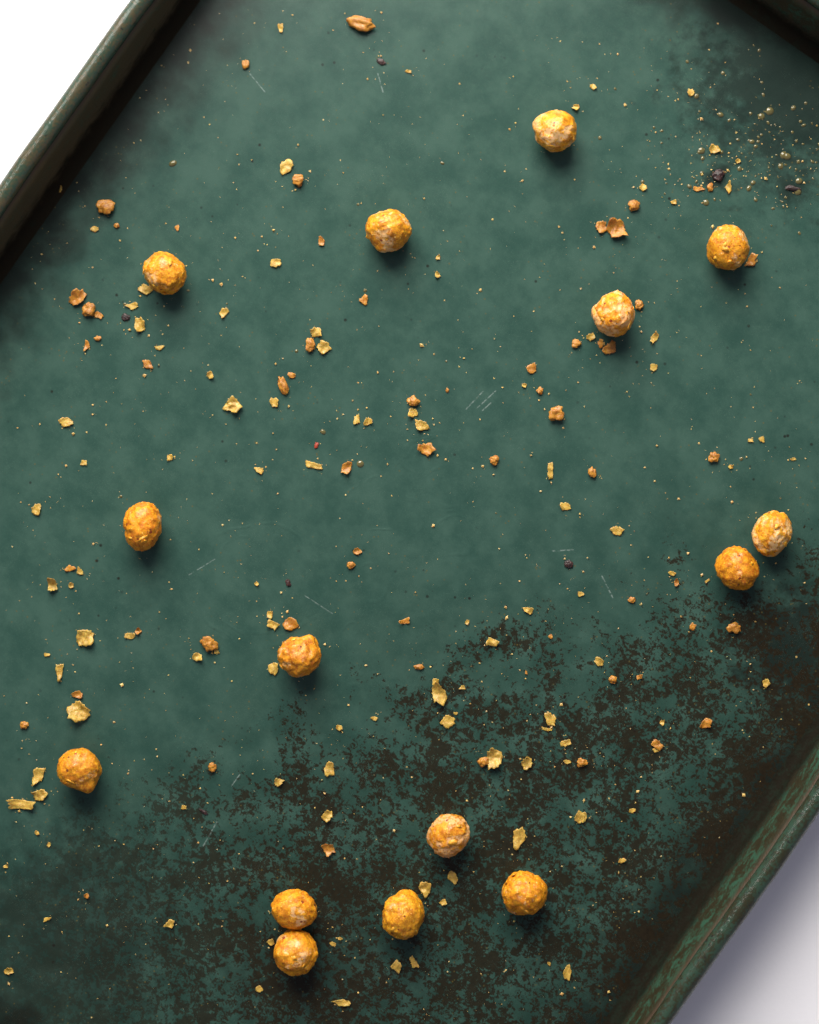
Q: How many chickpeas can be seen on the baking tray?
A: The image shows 15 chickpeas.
